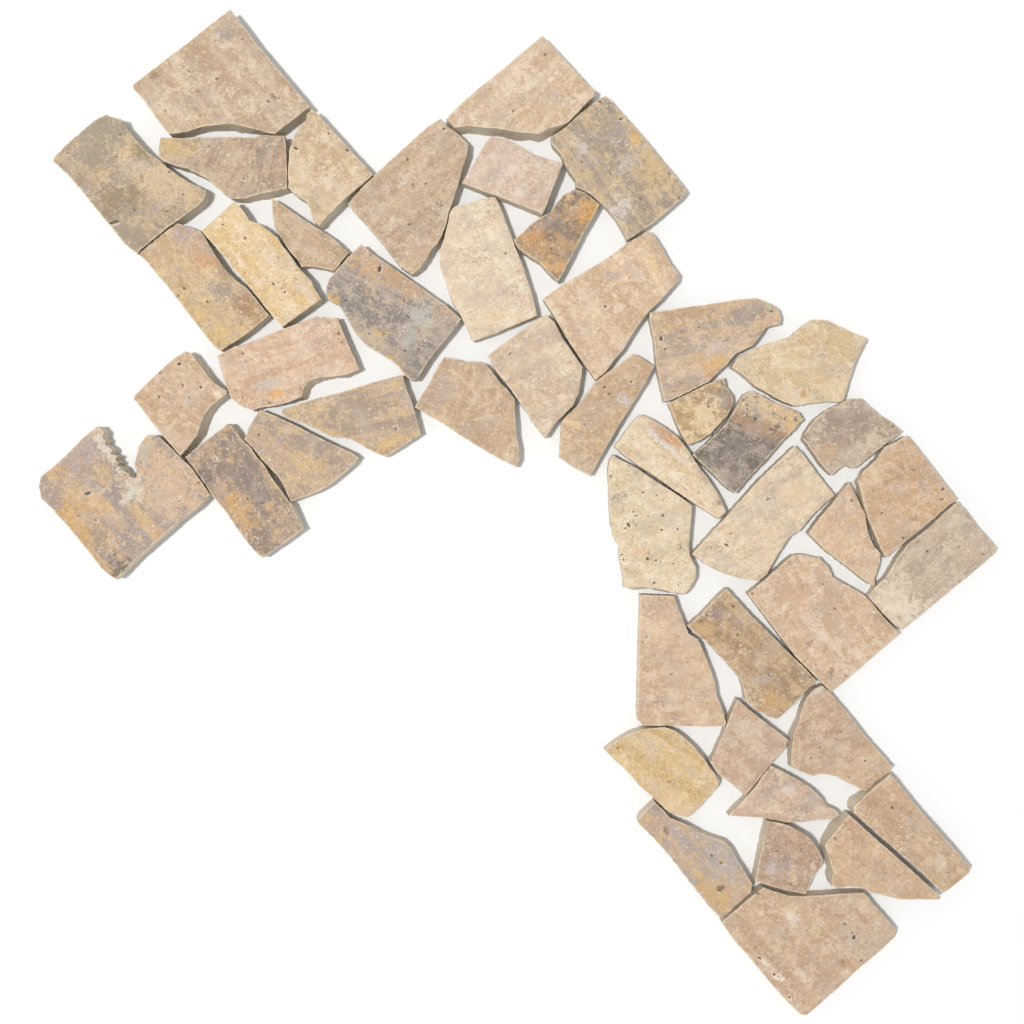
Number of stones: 47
